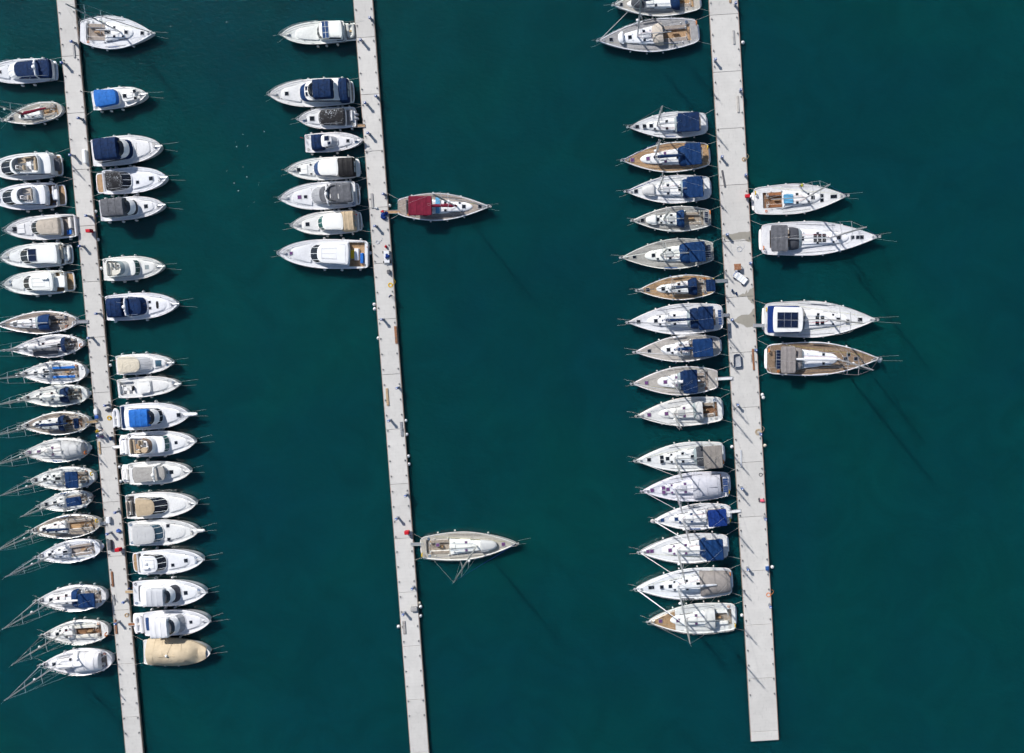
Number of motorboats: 31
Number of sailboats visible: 39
